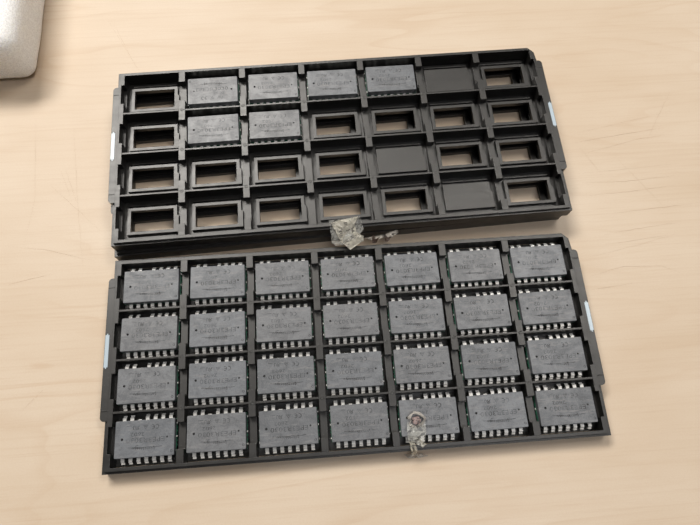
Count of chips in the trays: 34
